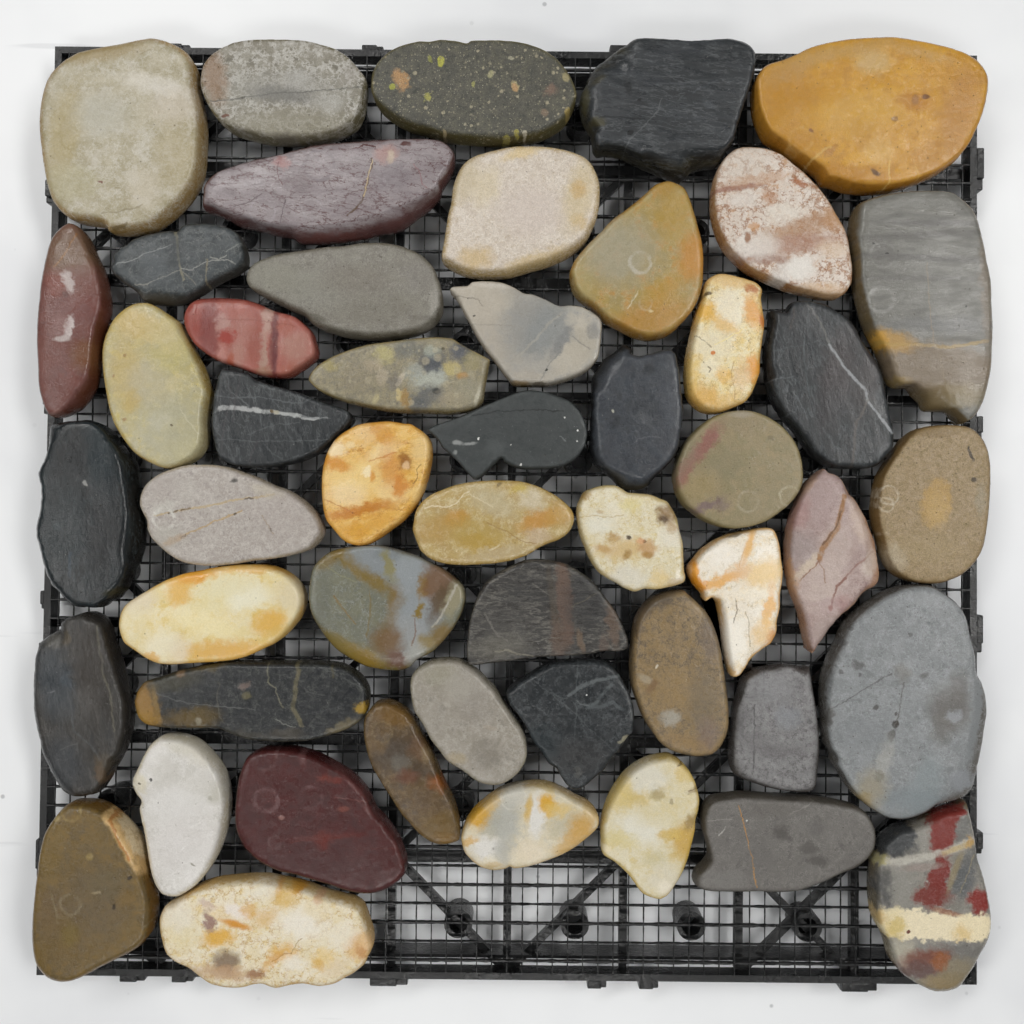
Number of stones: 50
